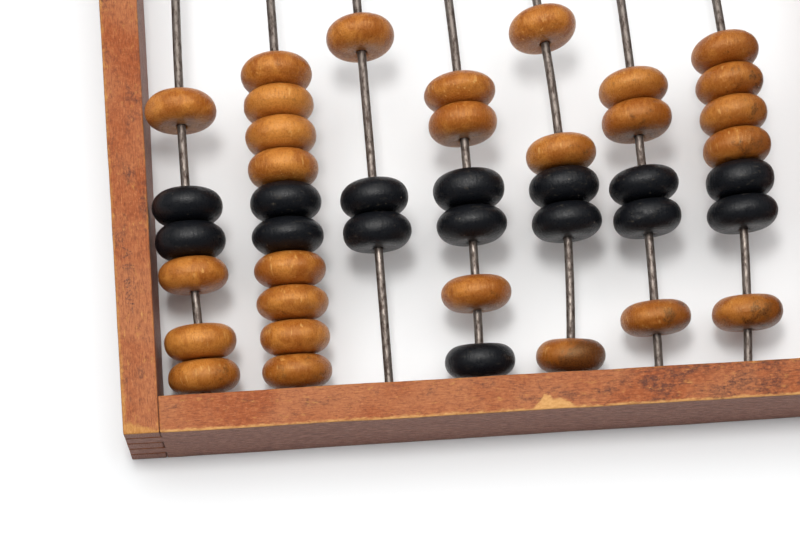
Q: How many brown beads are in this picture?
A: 27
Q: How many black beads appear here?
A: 15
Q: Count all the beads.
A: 42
